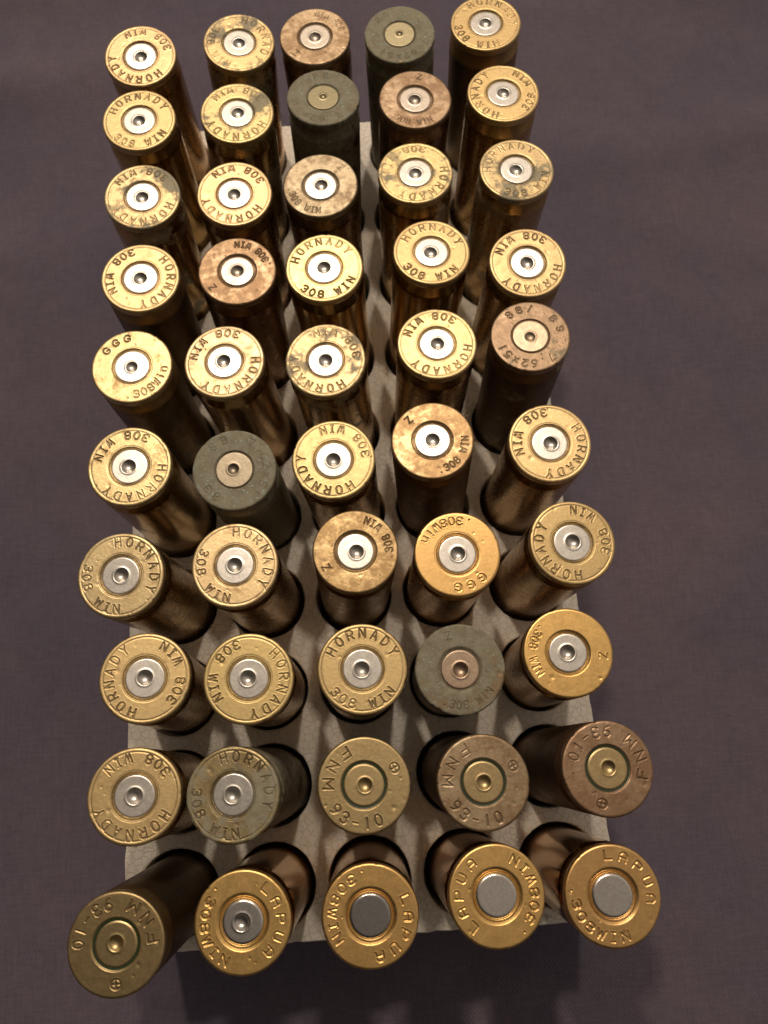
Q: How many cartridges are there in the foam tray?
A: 50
